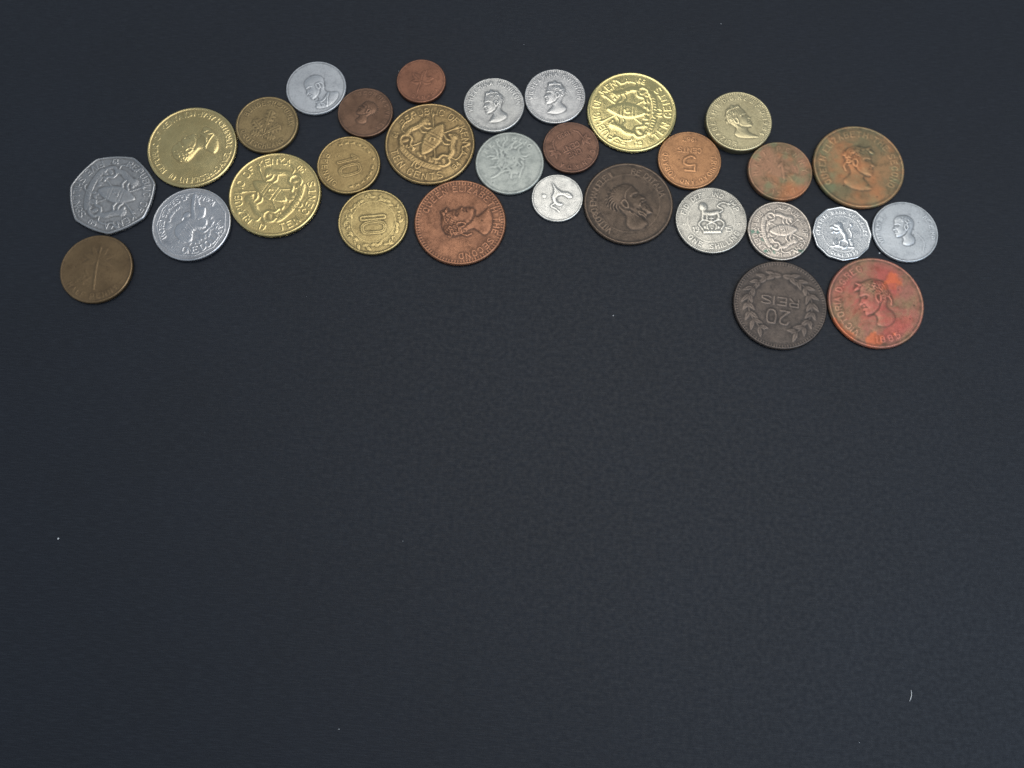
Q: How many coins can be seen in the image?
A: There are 30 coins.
